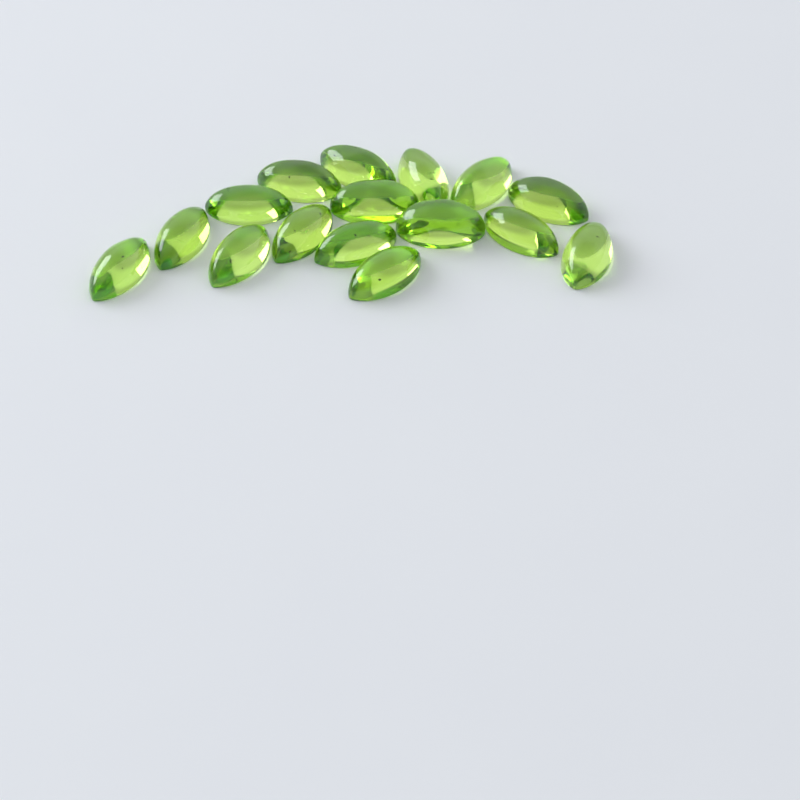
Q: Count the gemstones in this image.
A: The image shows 16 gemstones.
